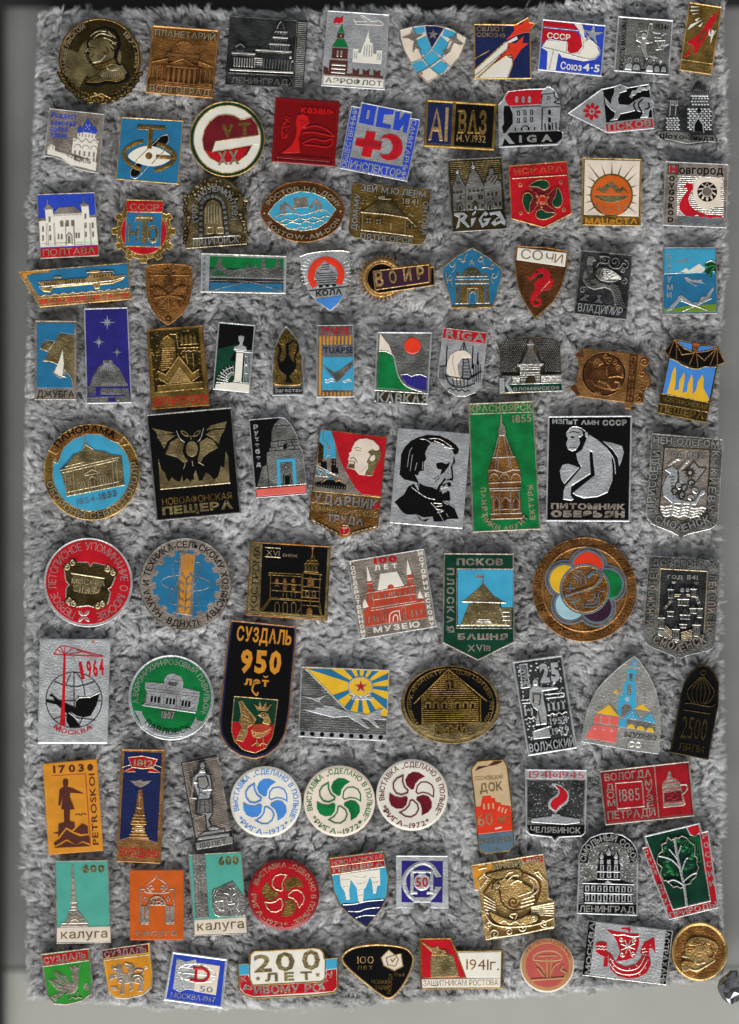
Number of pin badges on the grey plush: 97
